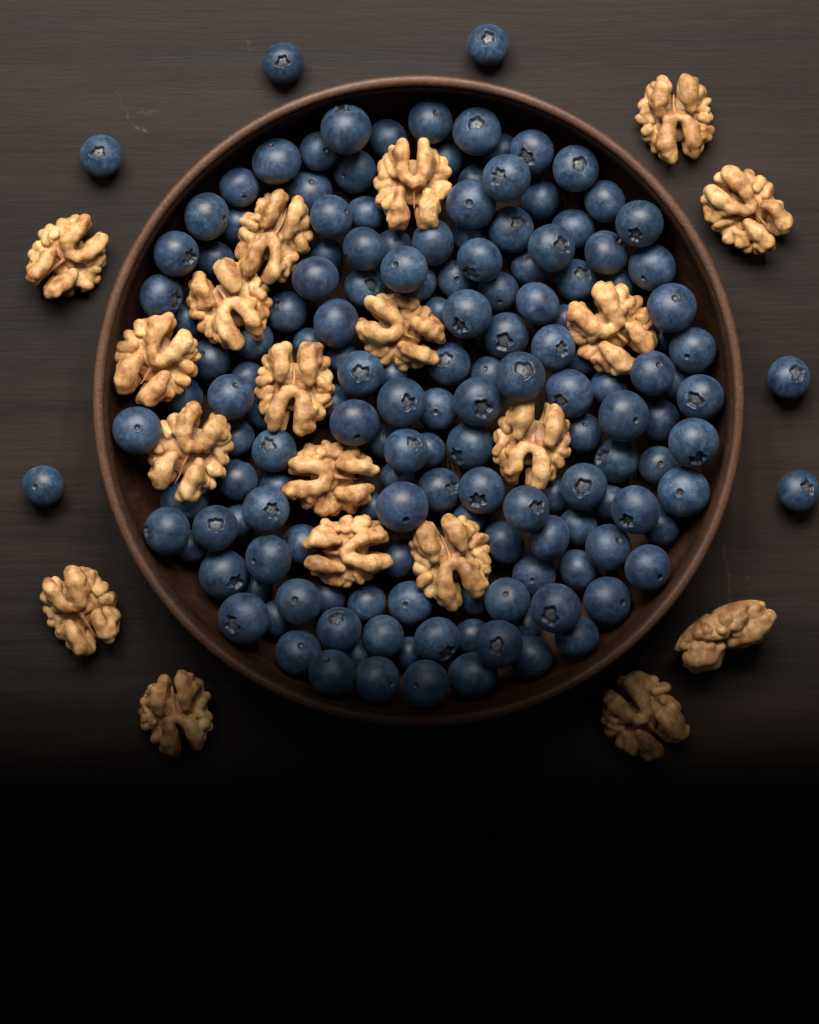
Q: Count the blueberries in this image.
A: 159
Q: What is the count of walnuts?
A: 19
